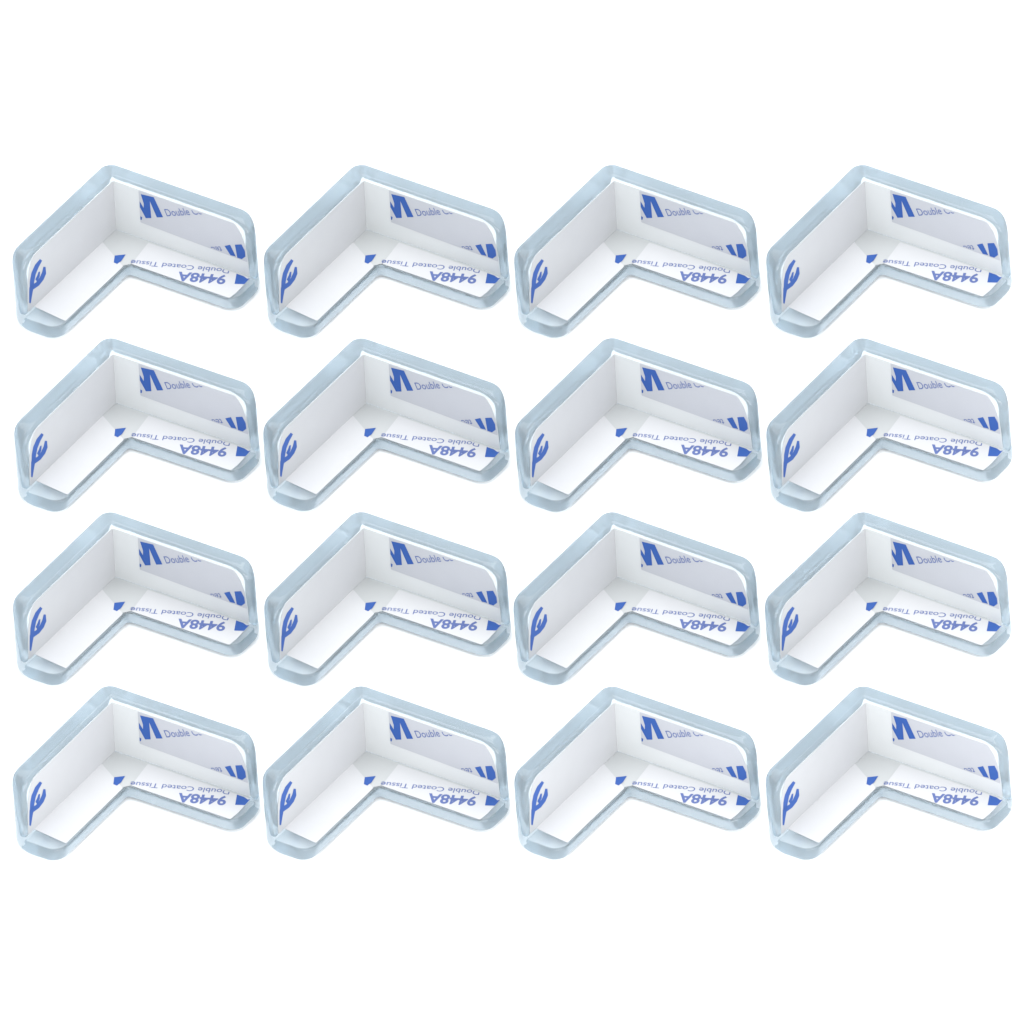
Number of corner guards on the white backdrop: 16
